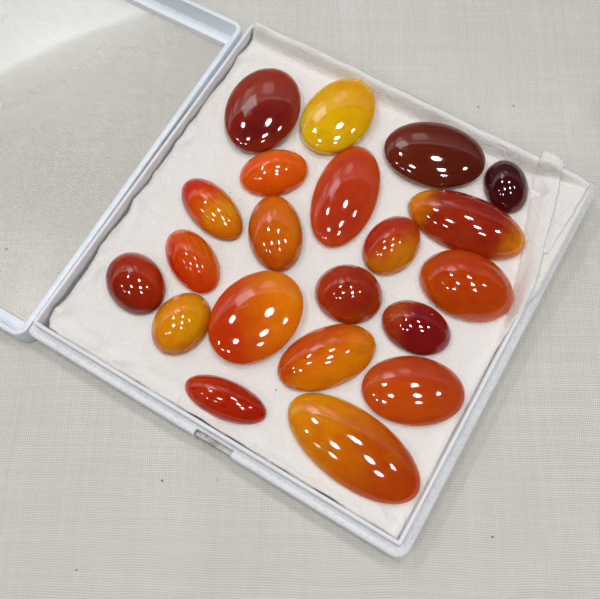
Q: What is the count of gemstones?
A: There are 21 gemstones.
